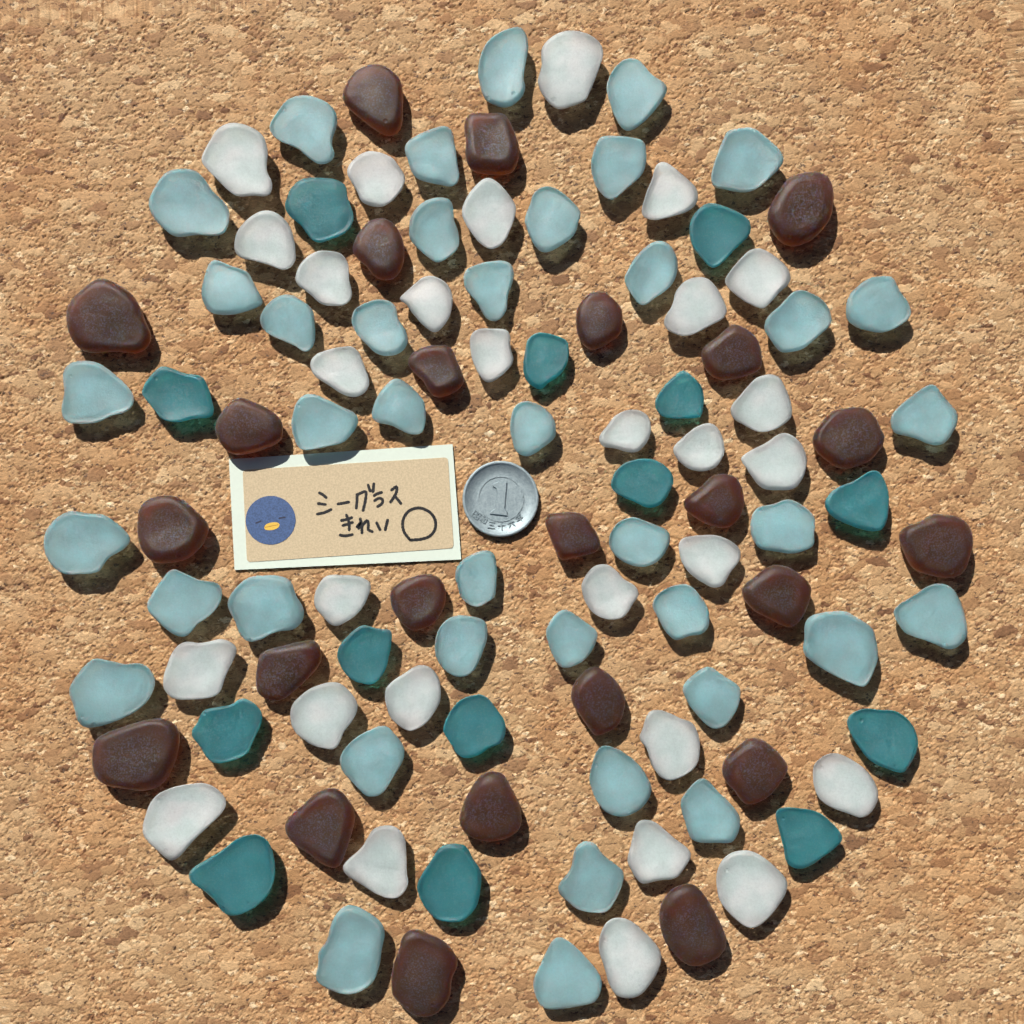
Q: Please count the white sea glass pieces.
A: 29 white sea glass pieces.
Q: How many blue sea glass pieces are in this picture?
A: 40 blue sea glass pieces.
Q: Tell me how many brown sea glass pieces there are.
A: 24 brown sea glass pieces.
